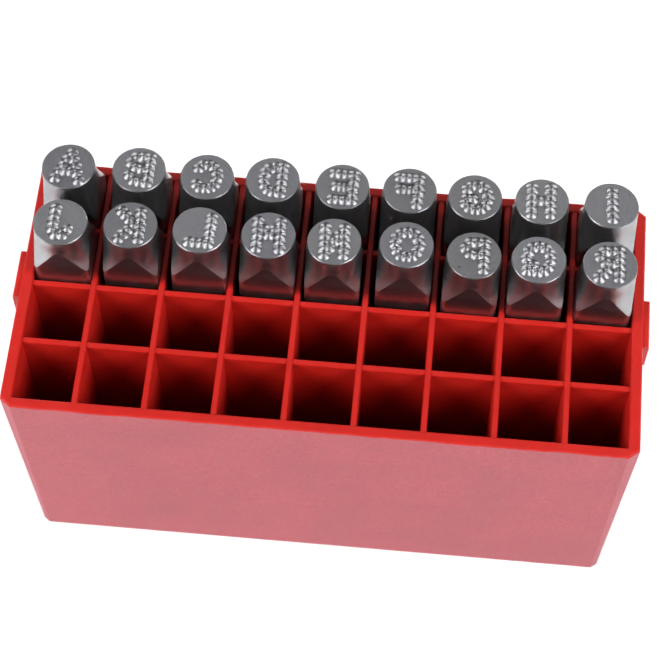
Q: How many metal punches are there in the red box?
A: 18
